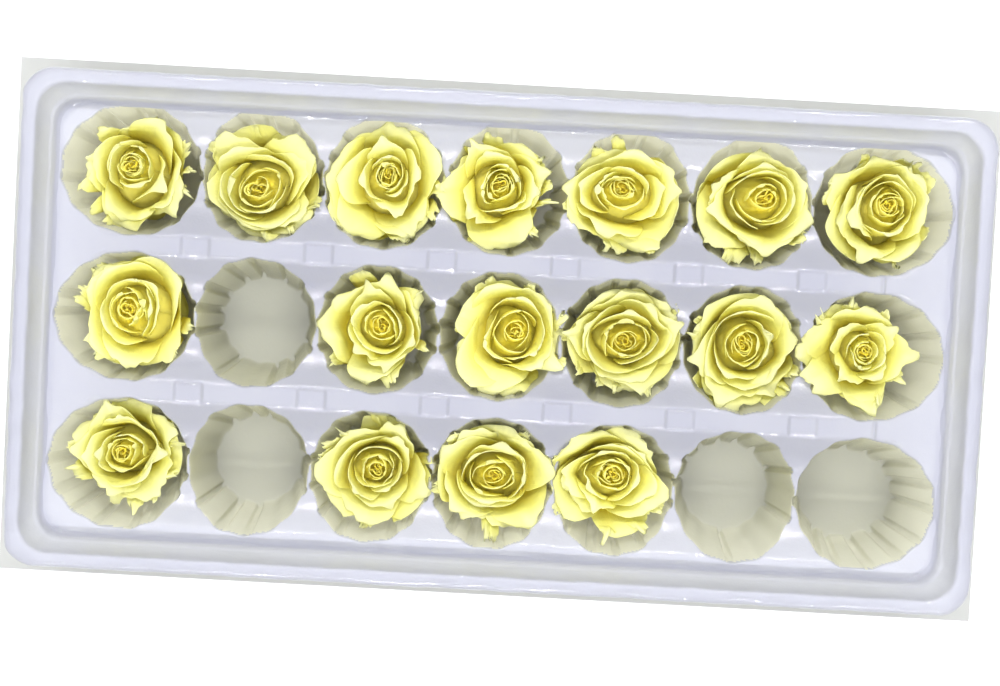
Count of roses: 17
